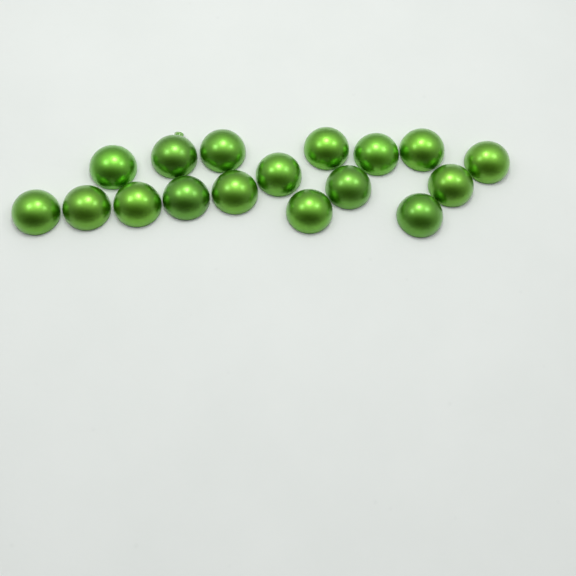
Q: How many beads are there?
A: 17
